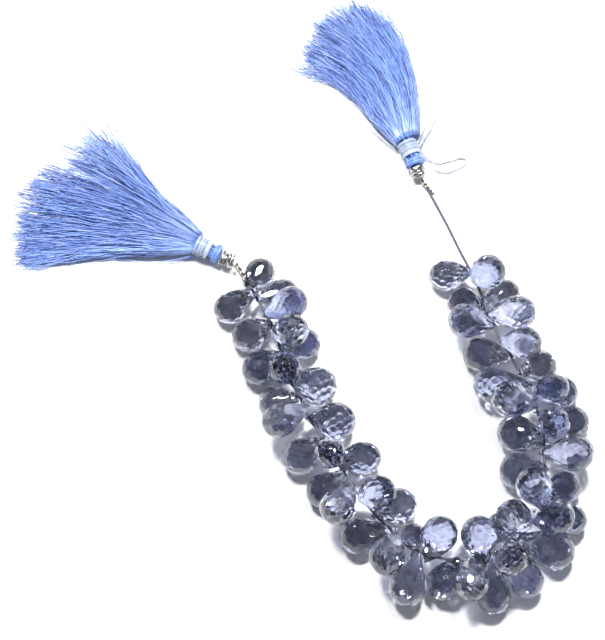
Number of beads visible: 56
